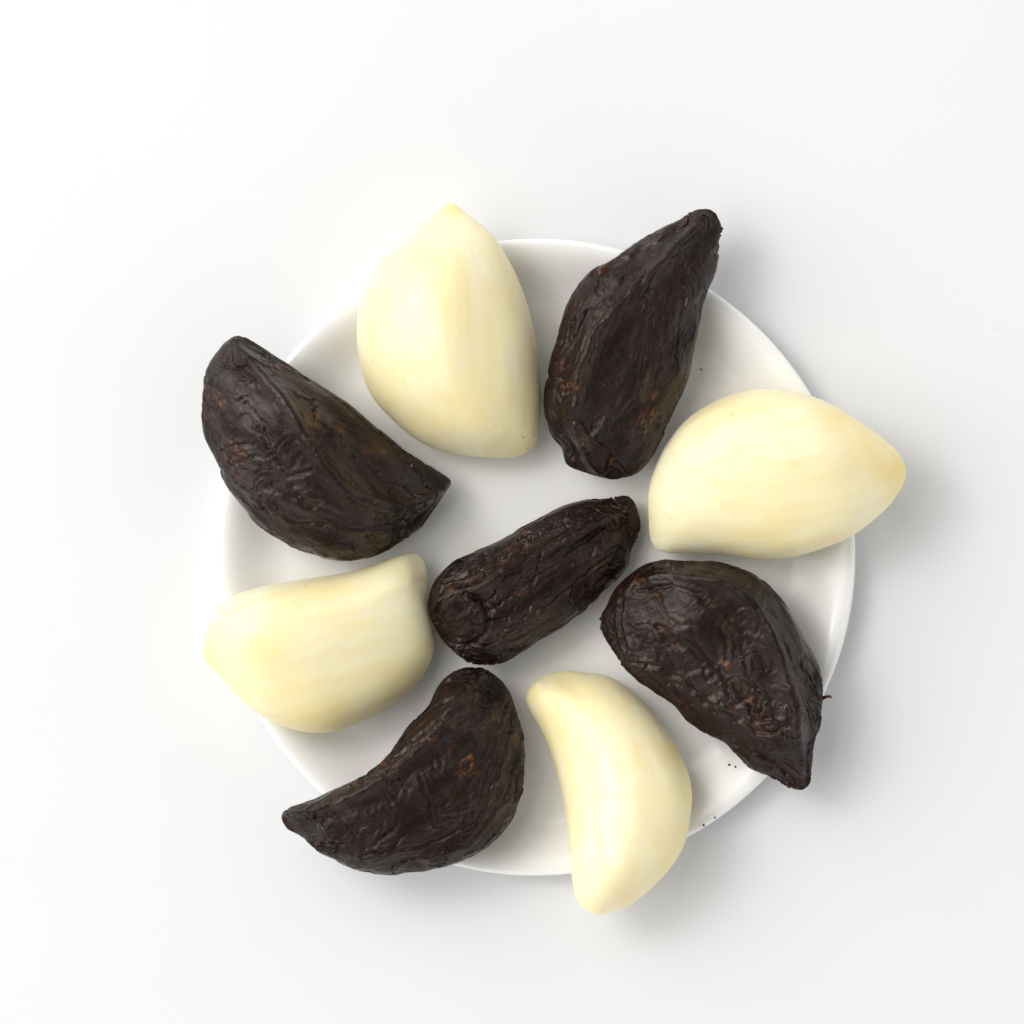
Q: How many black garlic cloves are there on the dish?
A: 5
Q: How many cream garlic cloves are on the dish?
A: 4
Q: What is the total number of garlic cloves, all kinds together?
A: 9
